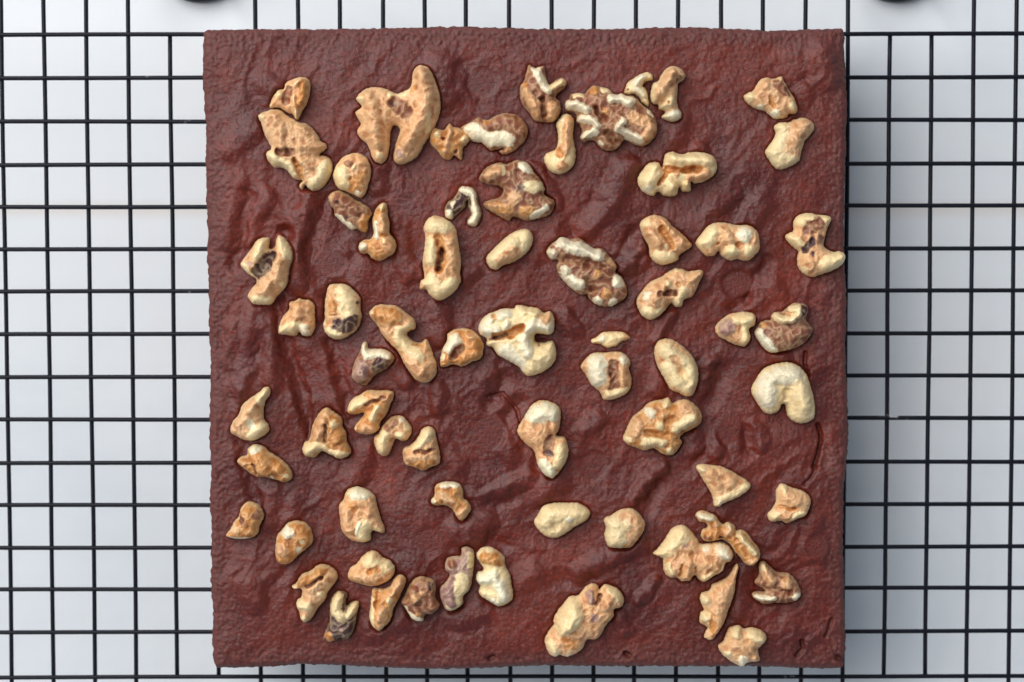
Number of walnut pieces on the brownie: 67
